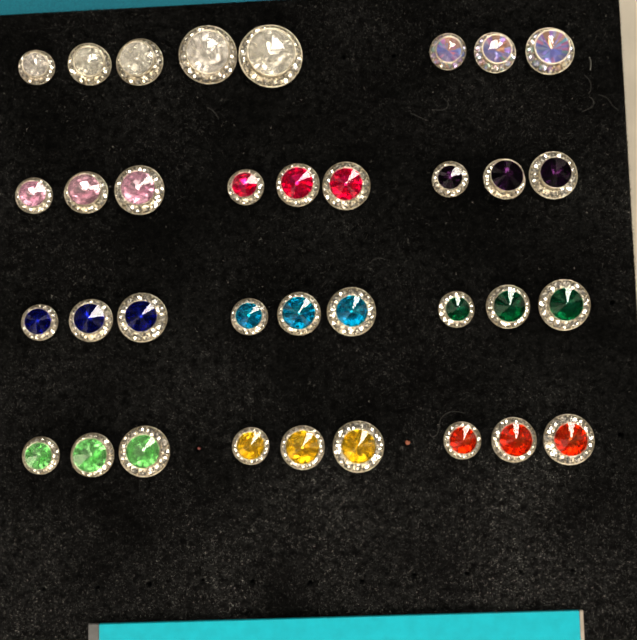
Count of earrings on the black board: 35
